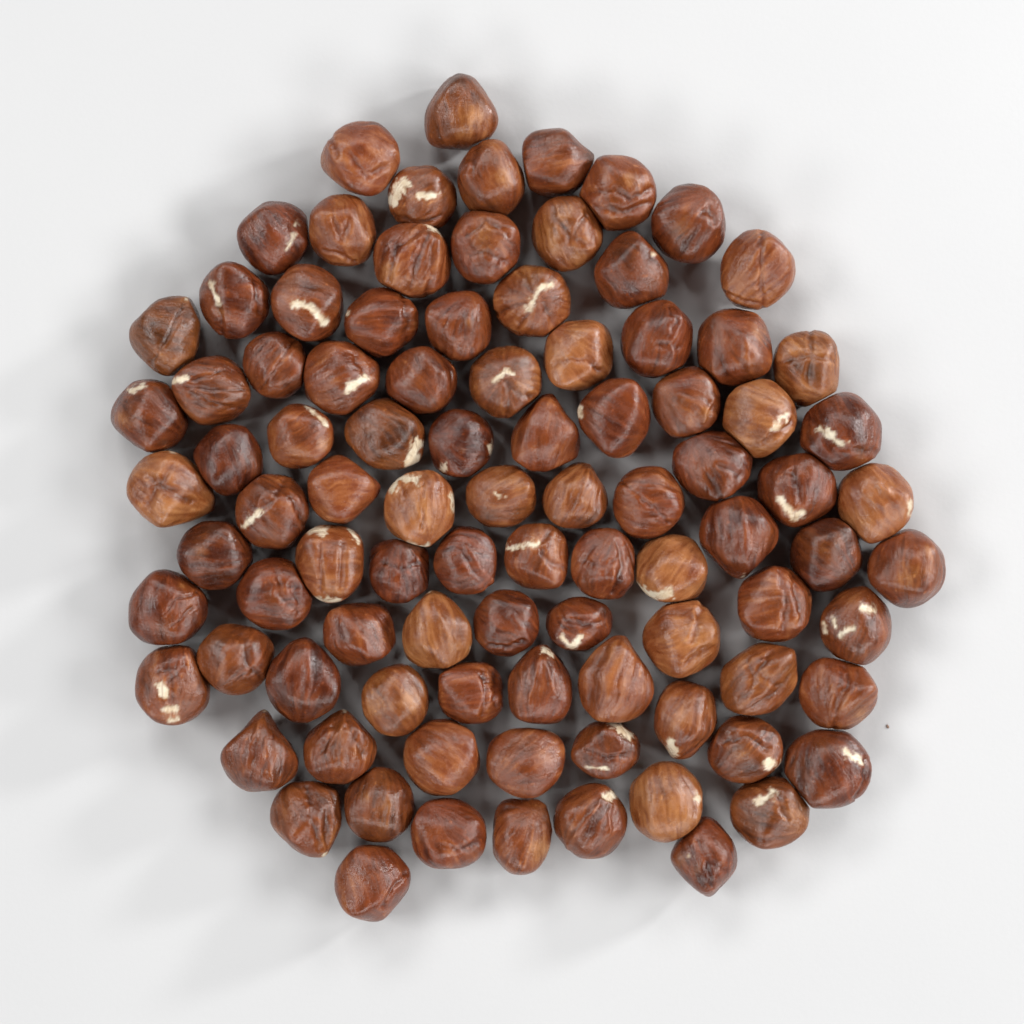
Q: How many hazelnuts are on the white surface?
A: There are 94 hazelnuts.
